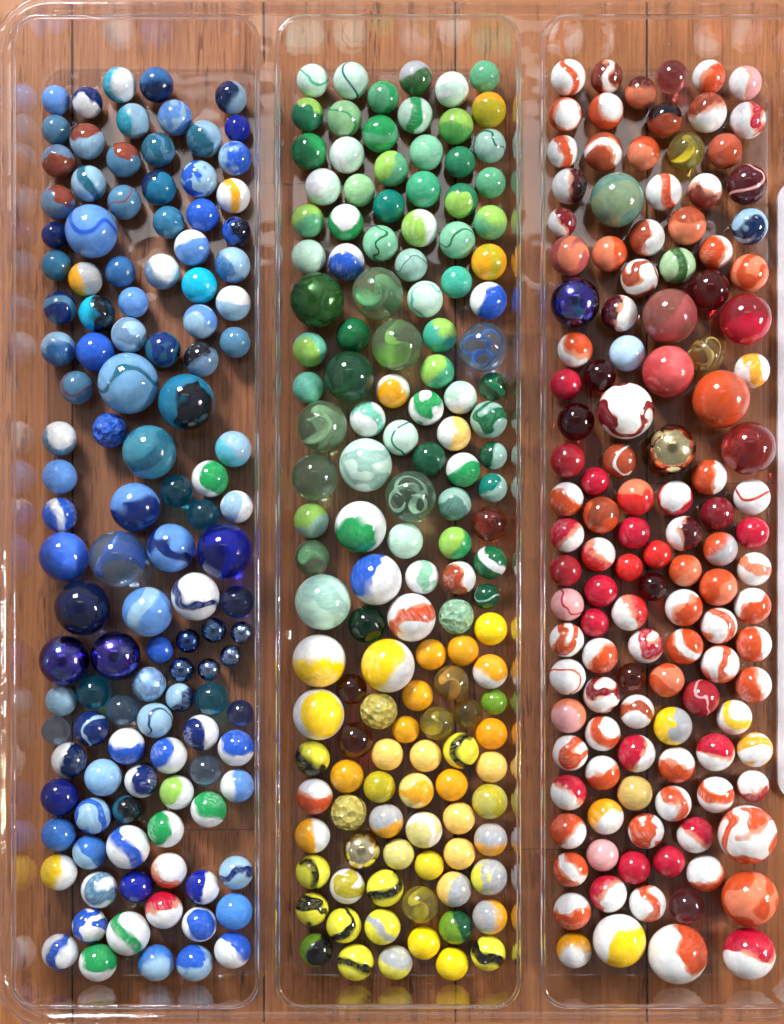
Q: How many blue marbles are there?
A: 115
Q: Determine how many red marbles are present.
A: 117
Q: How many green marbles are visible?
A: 79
